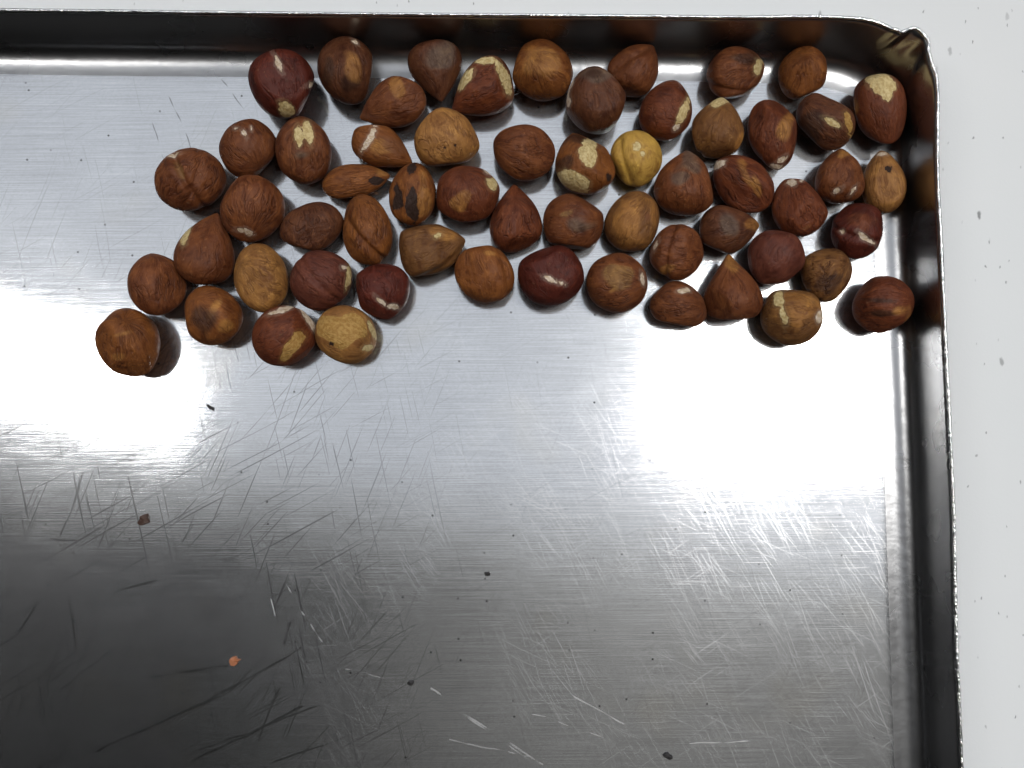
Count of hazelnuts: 59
